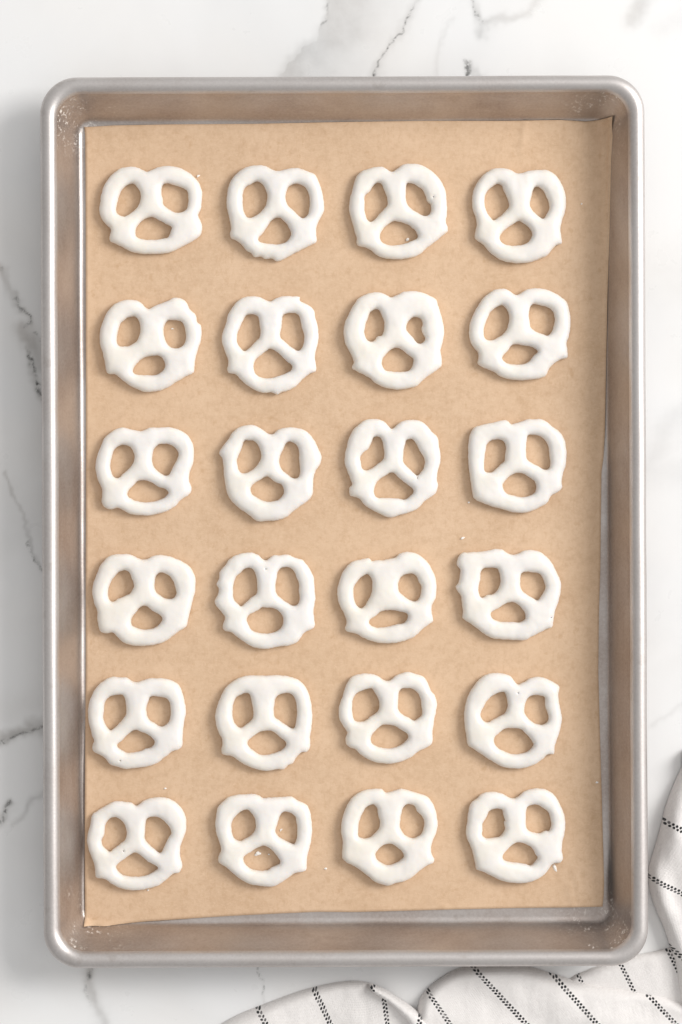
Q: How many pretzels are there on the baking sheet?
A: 24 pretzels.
